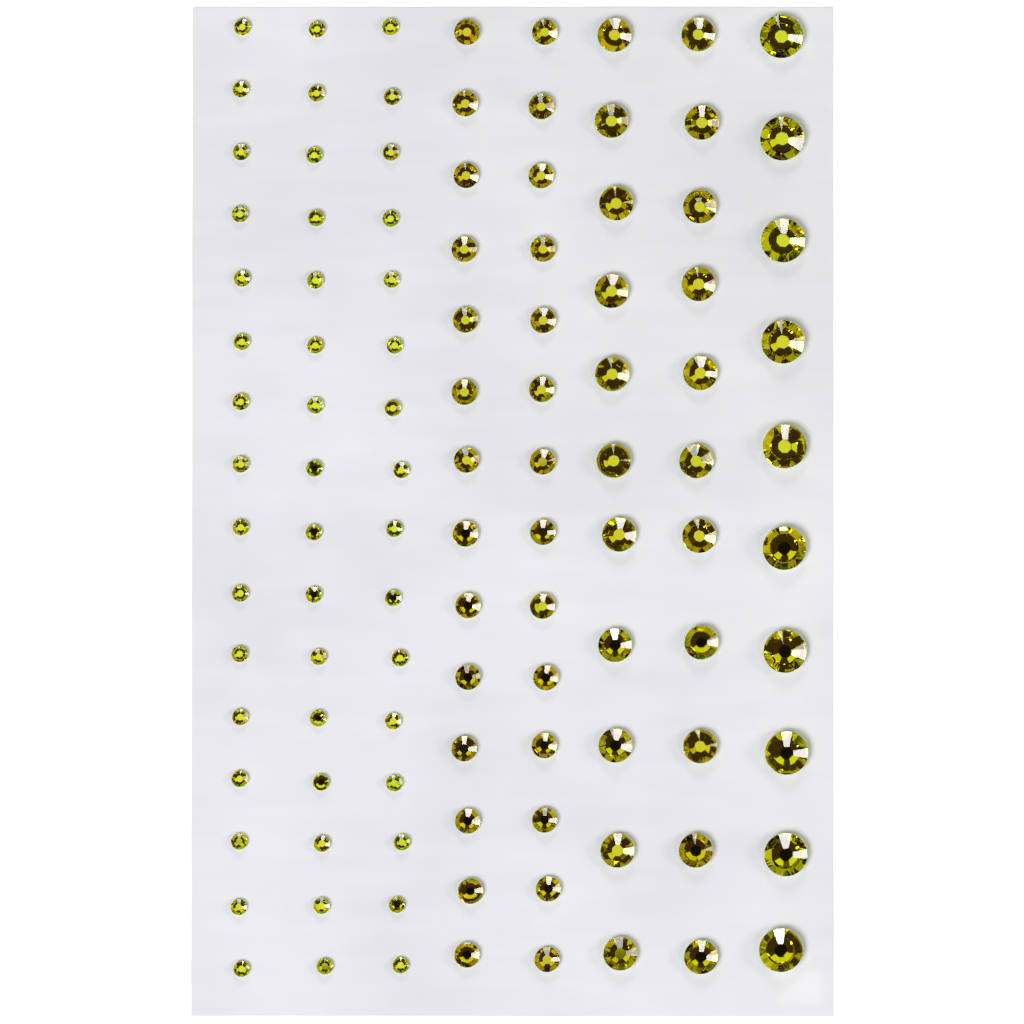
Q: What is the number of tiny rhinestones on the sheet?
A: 48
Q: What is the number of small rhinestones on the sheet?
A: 28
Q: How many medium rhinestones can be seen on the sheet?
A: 22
